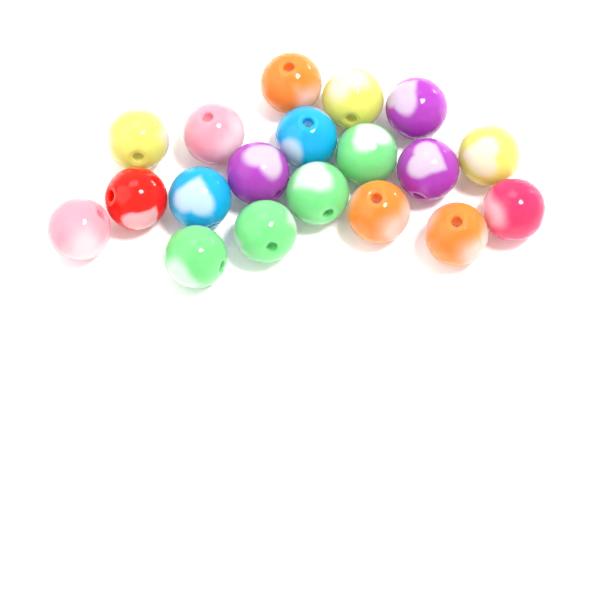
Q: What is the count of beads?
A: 19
